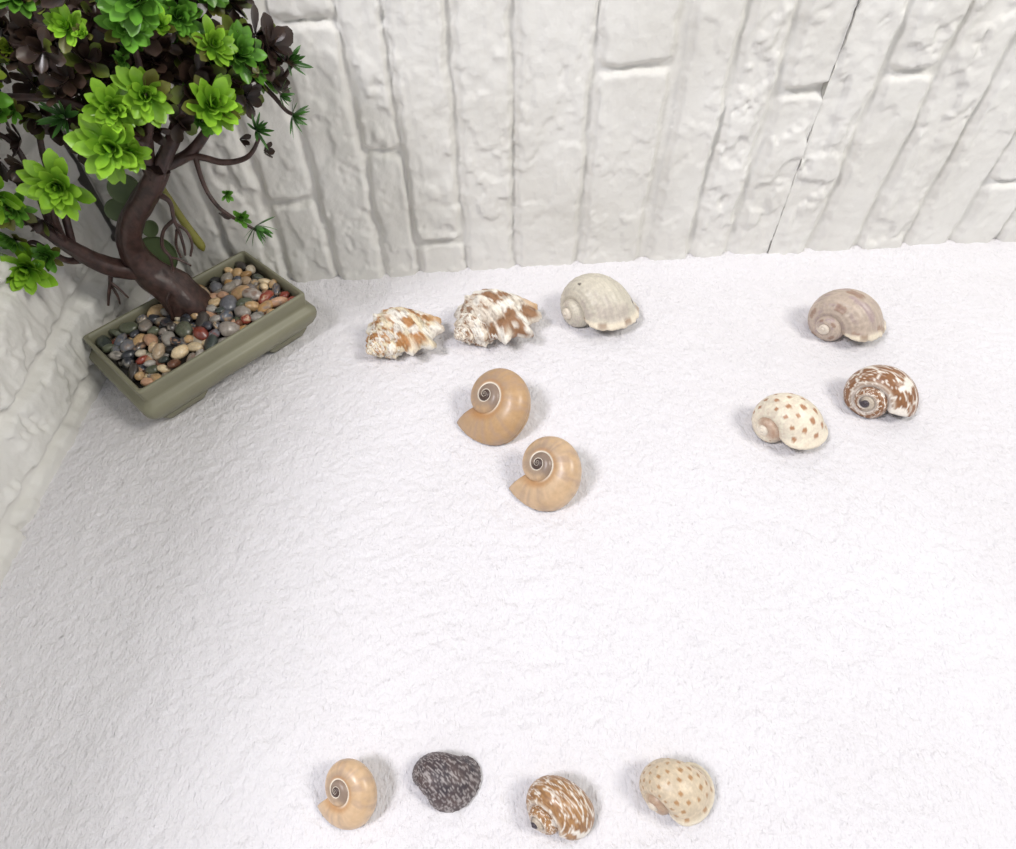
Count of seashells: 12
